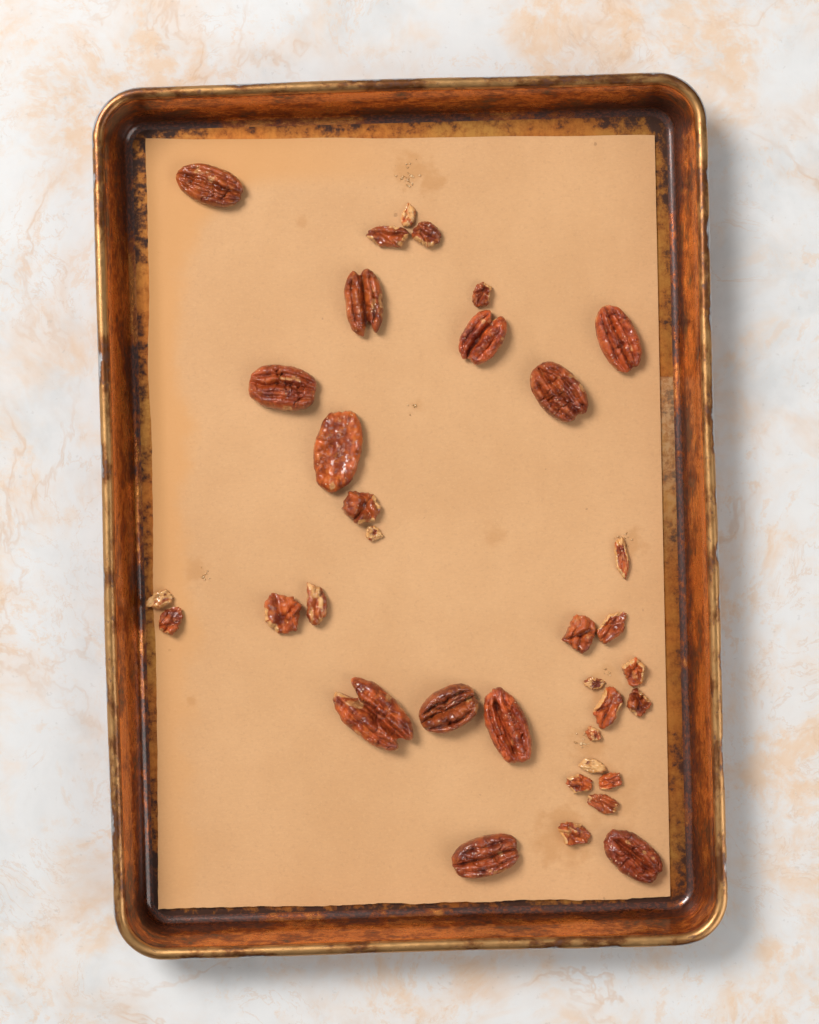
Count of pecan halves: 12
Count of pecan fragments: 23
